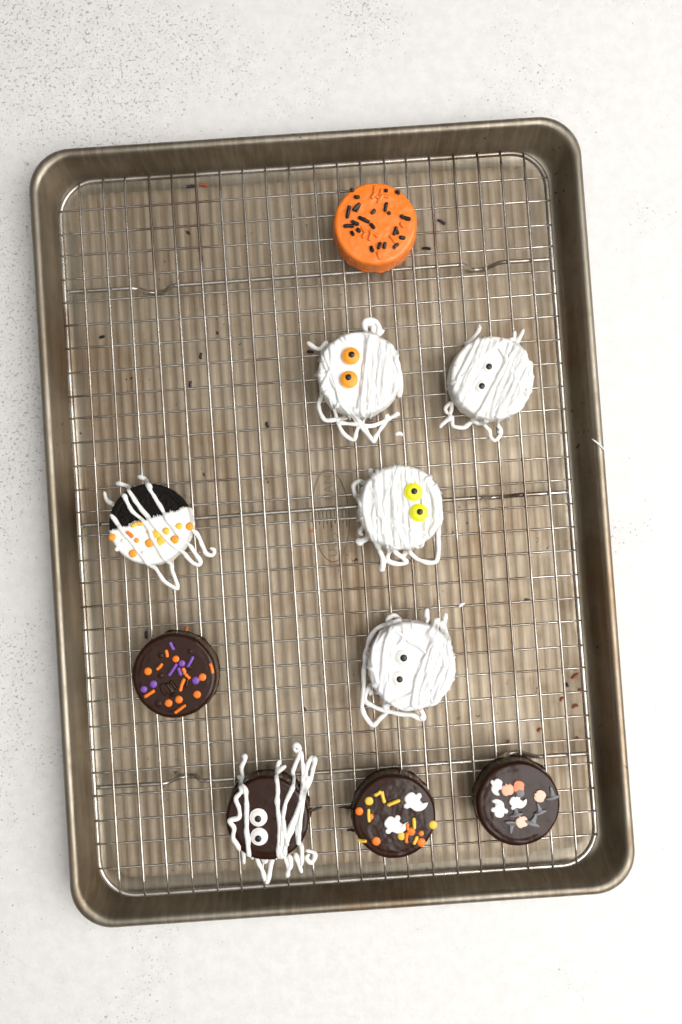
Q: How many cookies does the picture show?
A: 10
